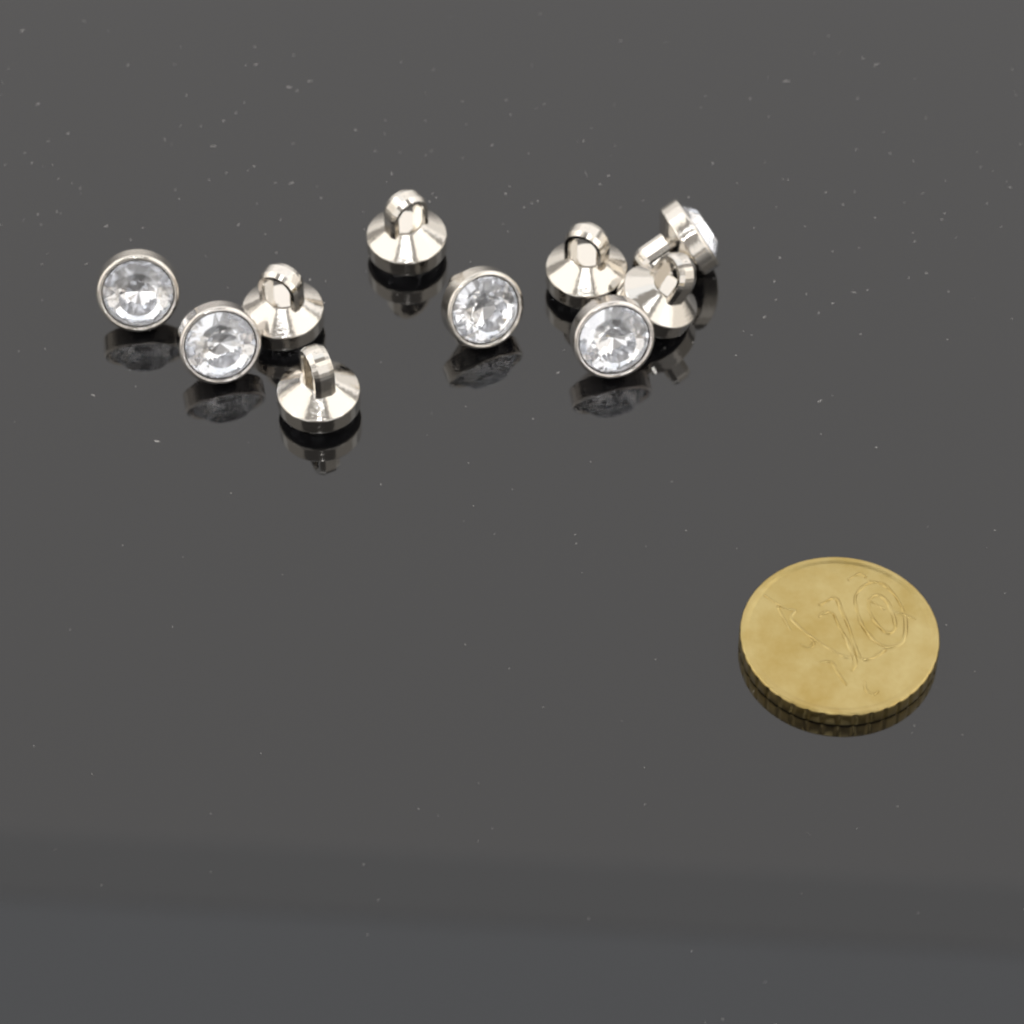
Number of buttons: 10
